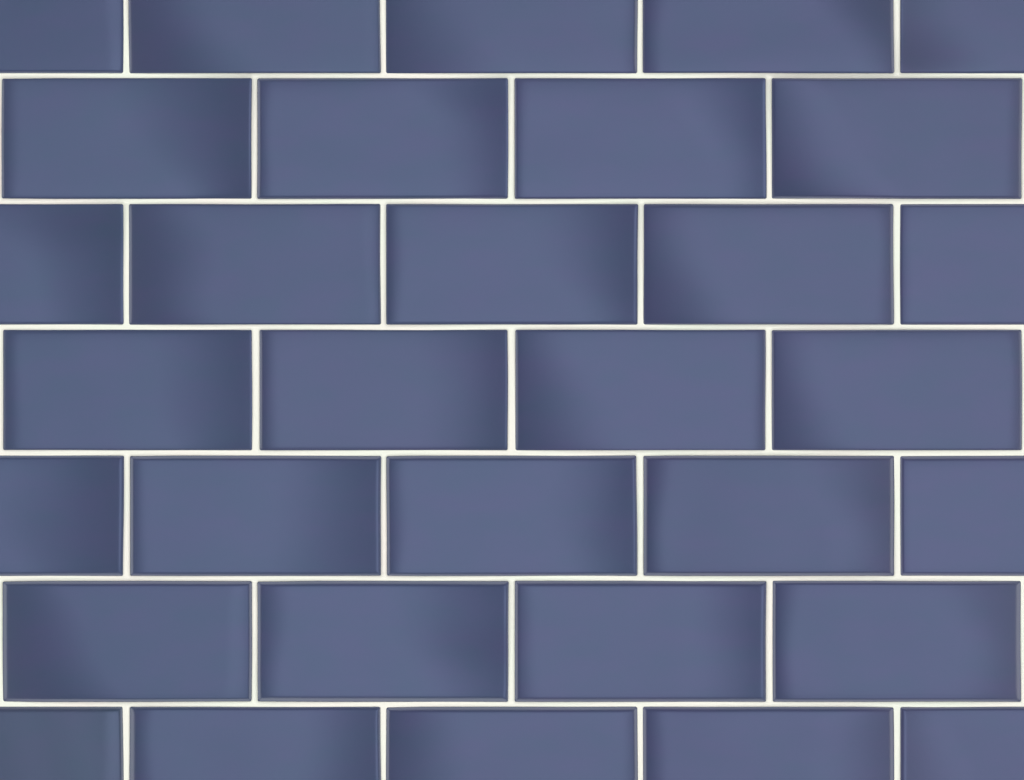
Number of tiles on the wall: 32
